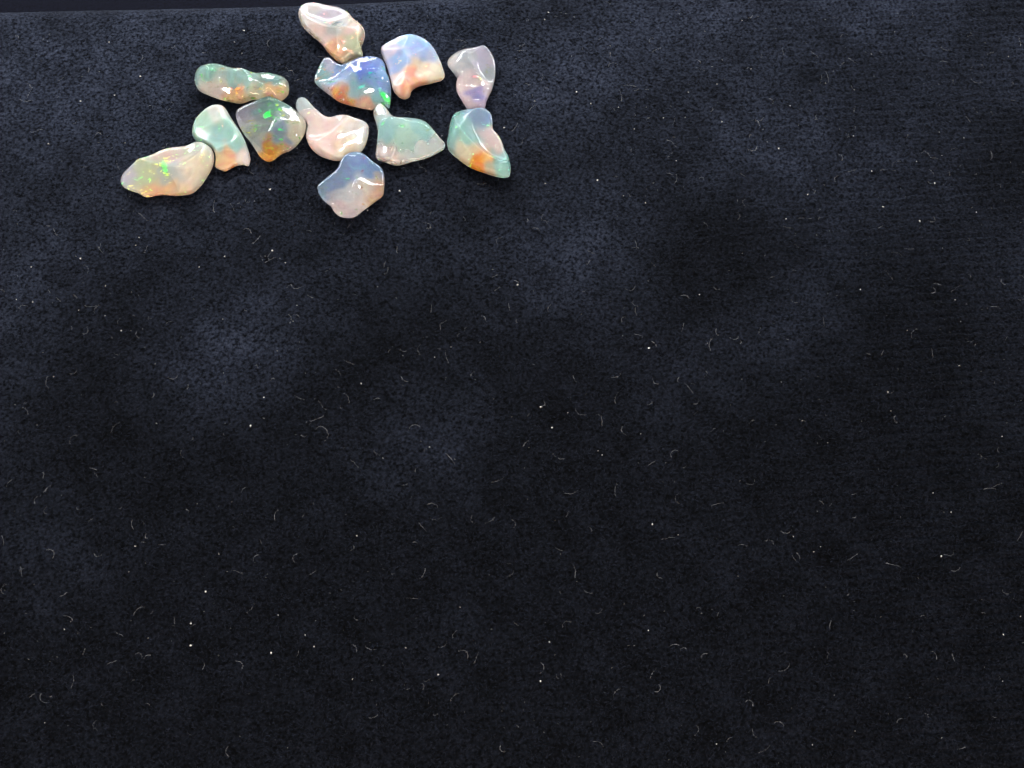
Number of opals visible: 12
